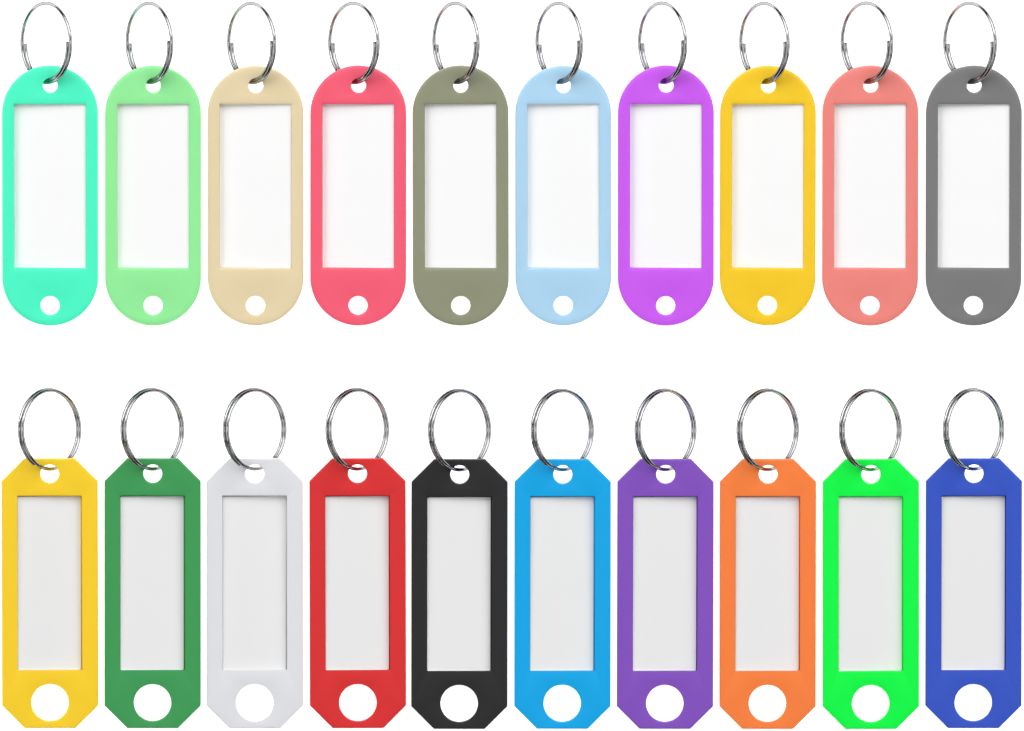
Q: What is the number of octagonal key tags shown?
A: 10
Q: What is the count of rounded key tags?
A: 10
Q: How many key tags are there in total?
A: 20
